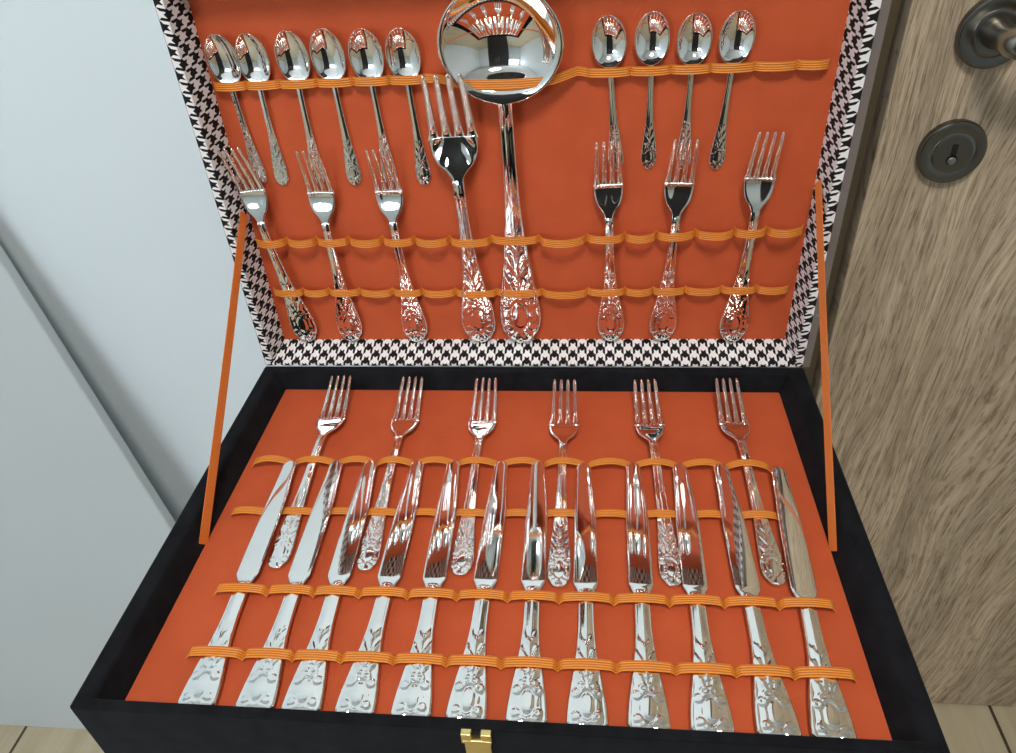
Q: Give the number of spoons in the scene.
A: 10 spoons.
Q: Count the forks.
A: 13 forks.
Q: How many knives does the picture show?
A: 12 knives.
